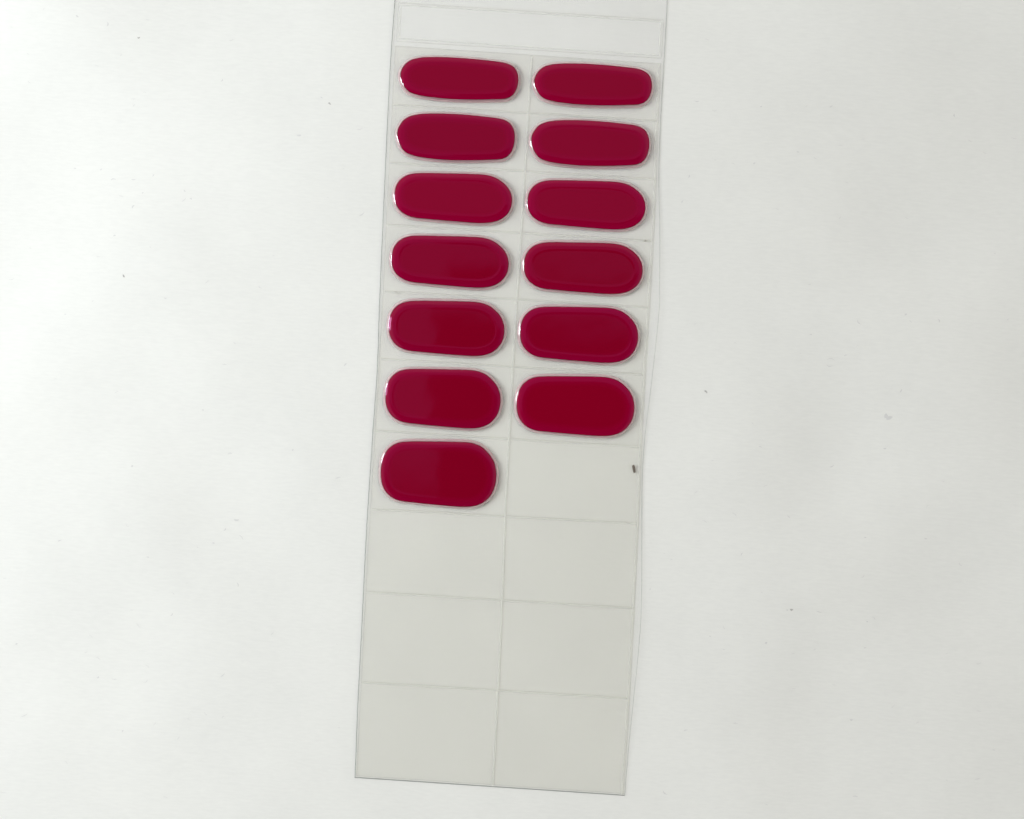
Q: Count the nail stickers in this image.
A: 13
